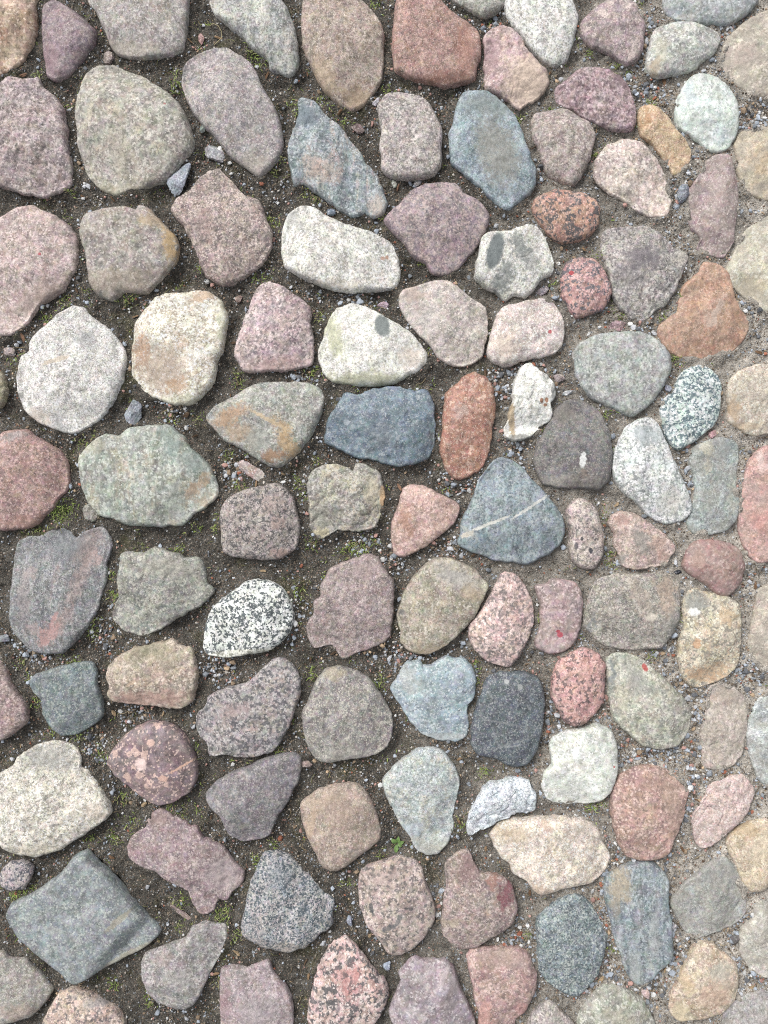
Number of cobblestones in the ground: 117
